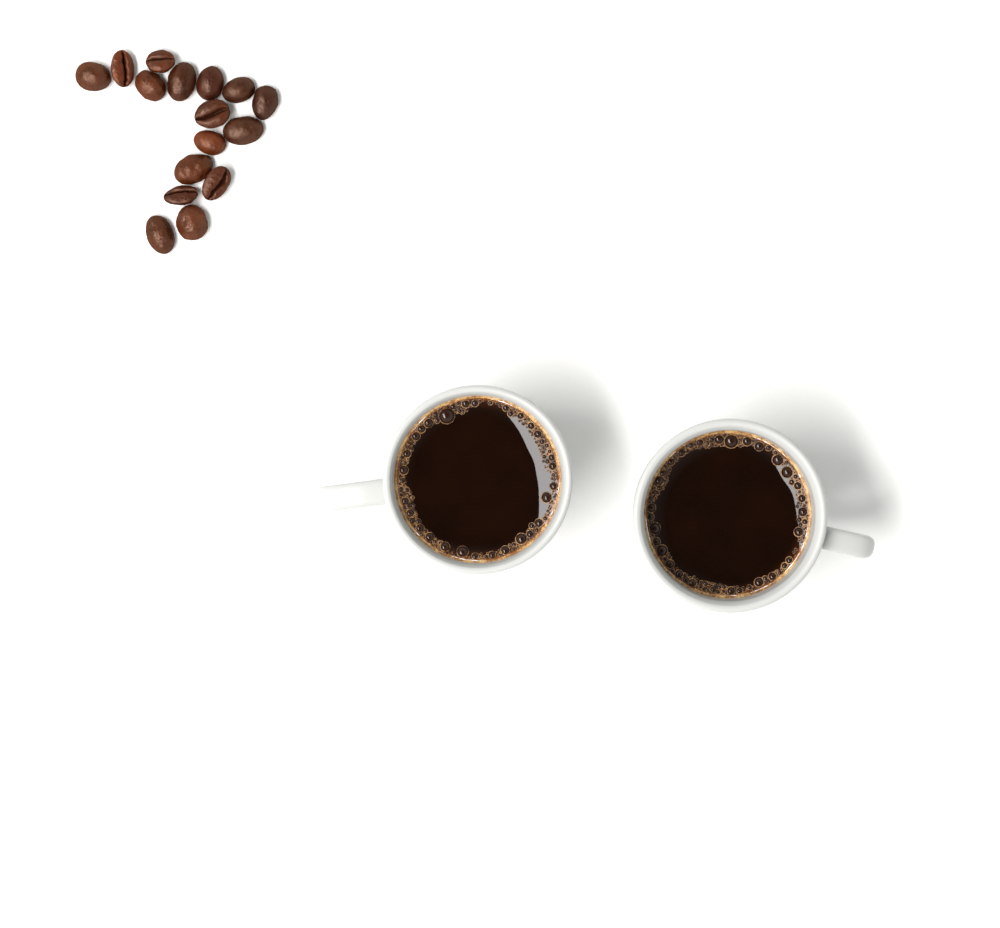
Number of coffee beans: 16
